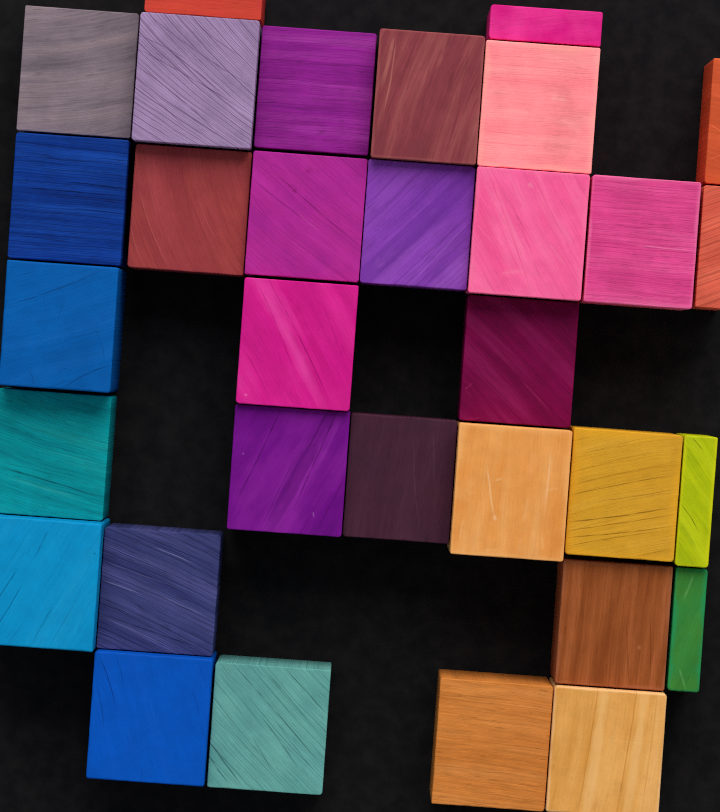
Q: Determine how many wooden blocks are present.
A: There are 32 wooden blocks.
